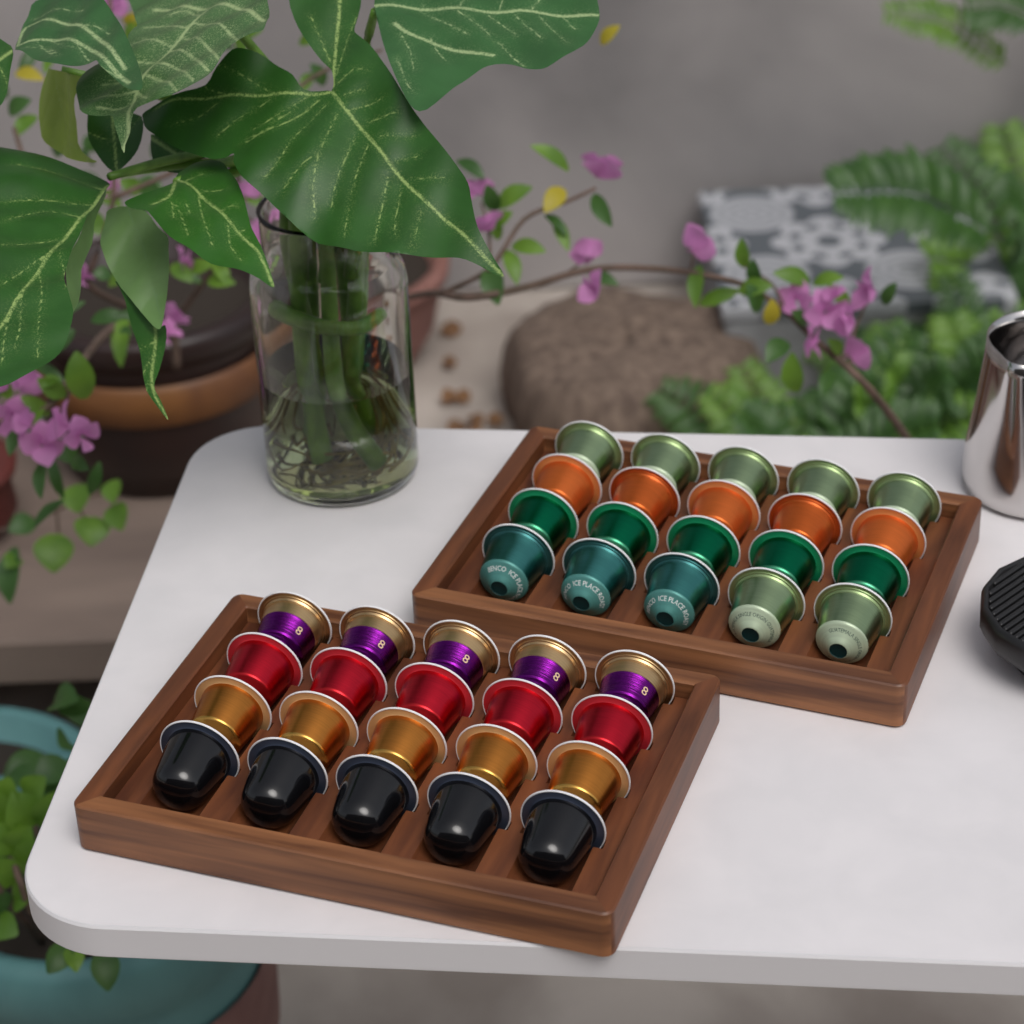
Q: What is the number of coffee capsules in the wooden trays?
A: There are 40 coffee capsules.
